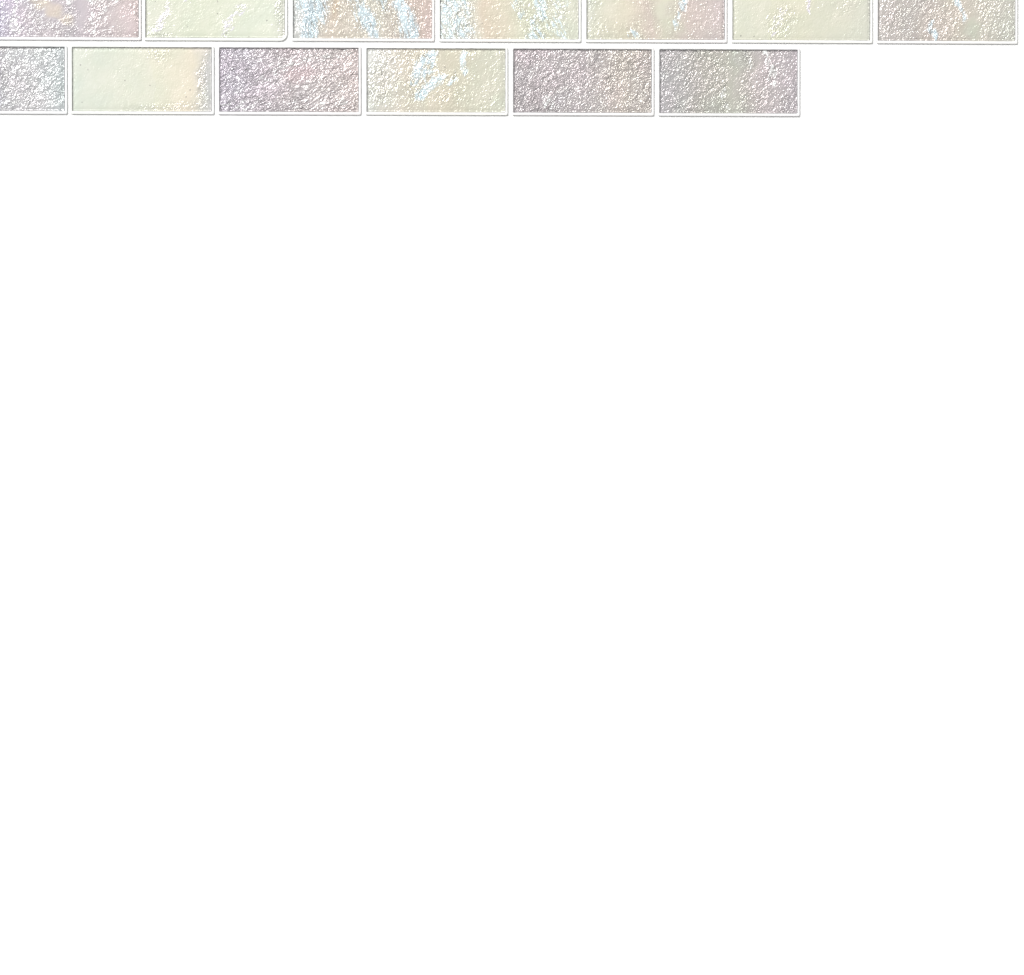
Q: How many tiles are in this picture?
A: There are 13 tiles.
